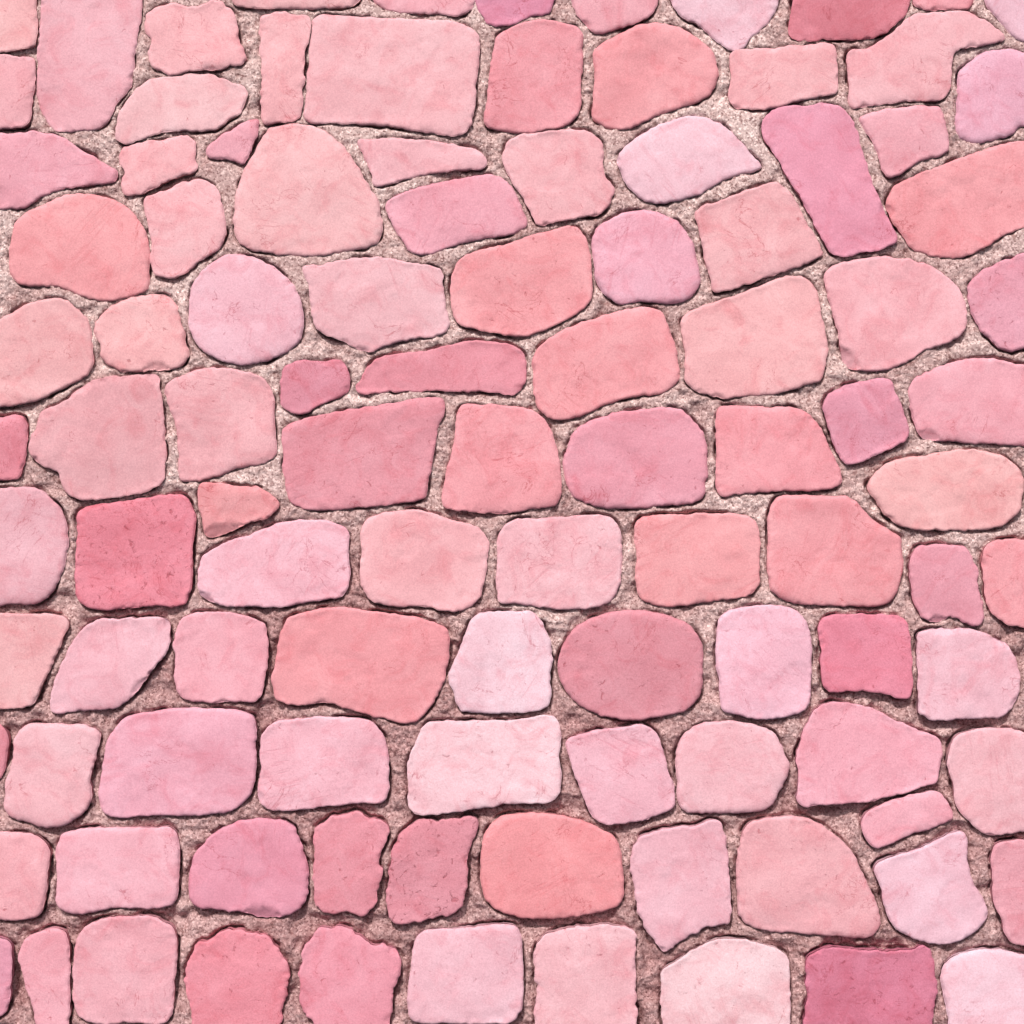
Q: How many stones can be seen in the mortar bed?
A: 105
